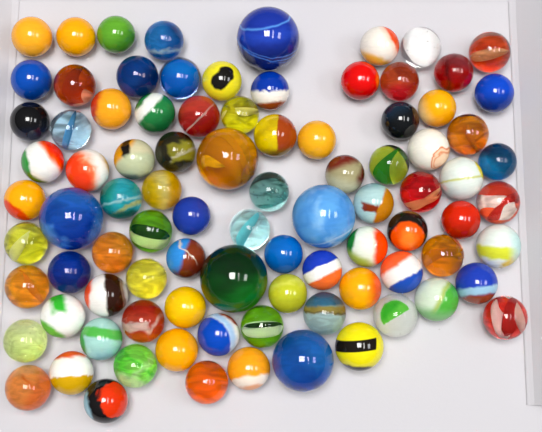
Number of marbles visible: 90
